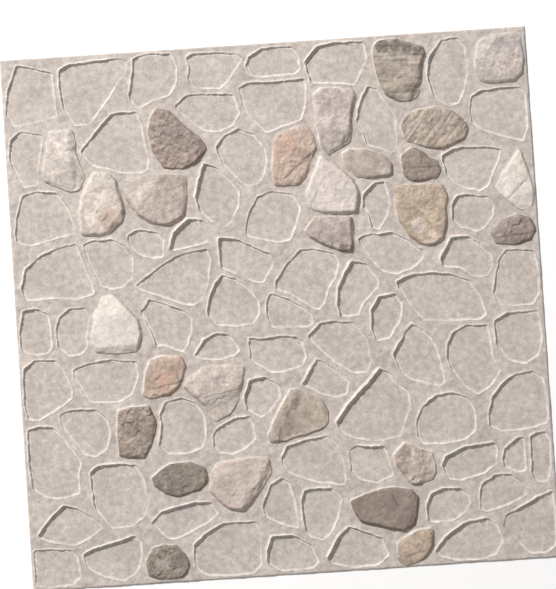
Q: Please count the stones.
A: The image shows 27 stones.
